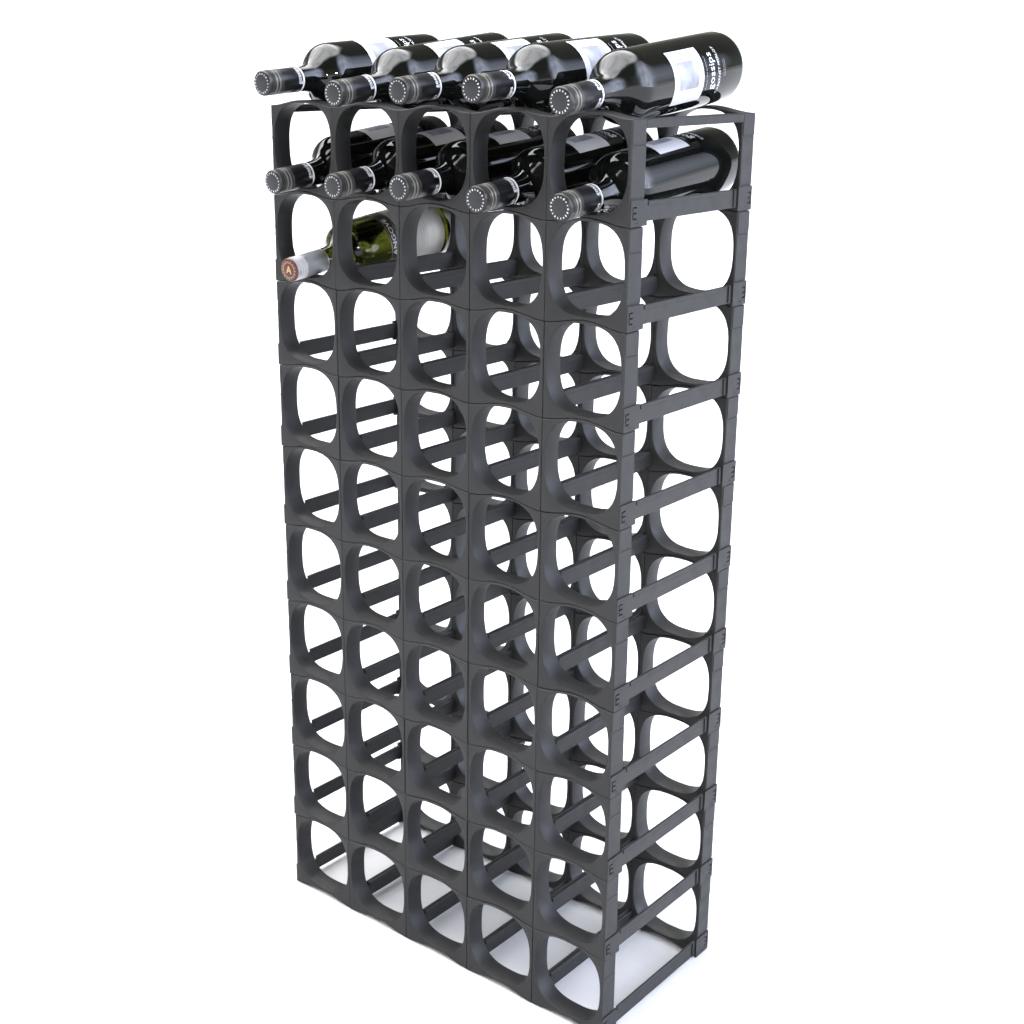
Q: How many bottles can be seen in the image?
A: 11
